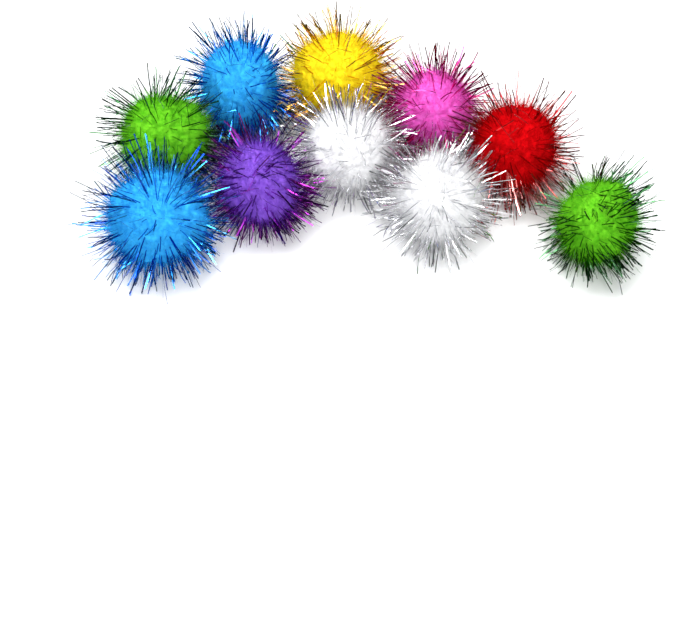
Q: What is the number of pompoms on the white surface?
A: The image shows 10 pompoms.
